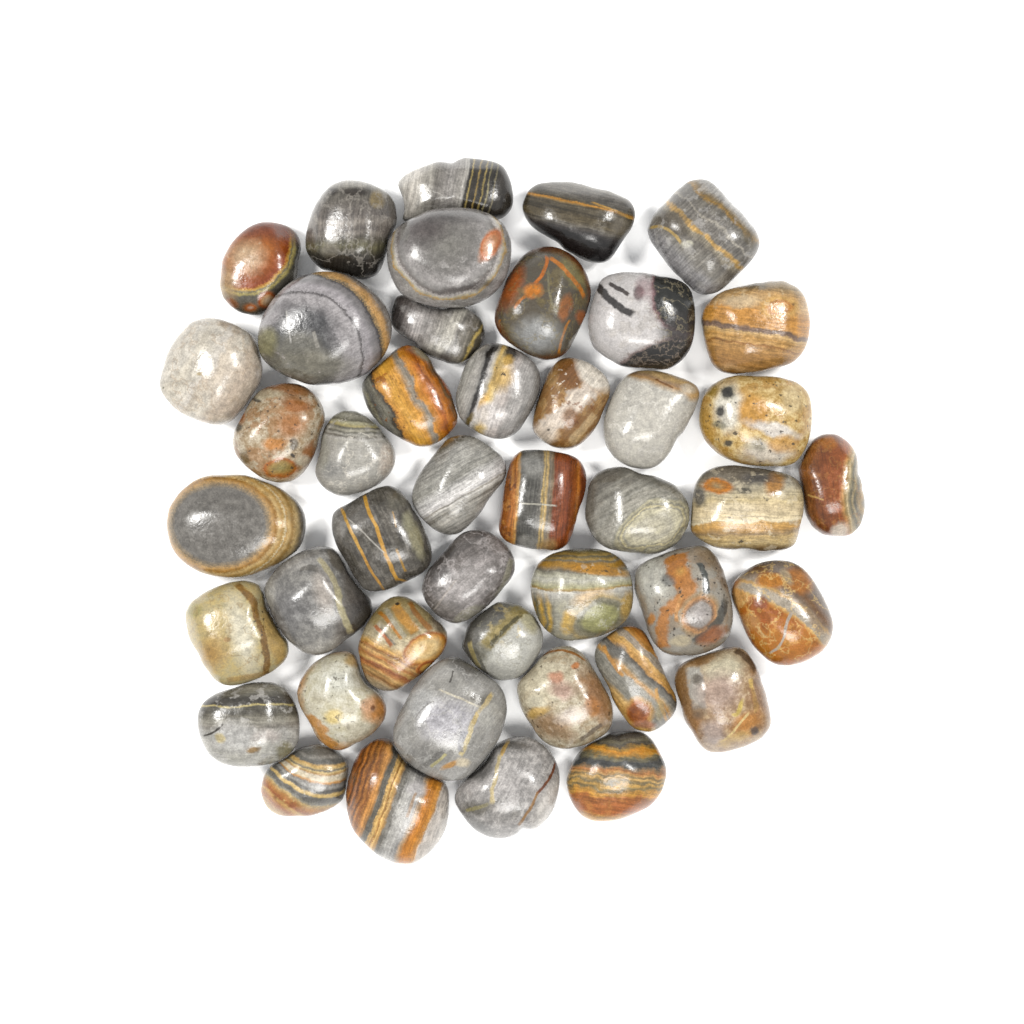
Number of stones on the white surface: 44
